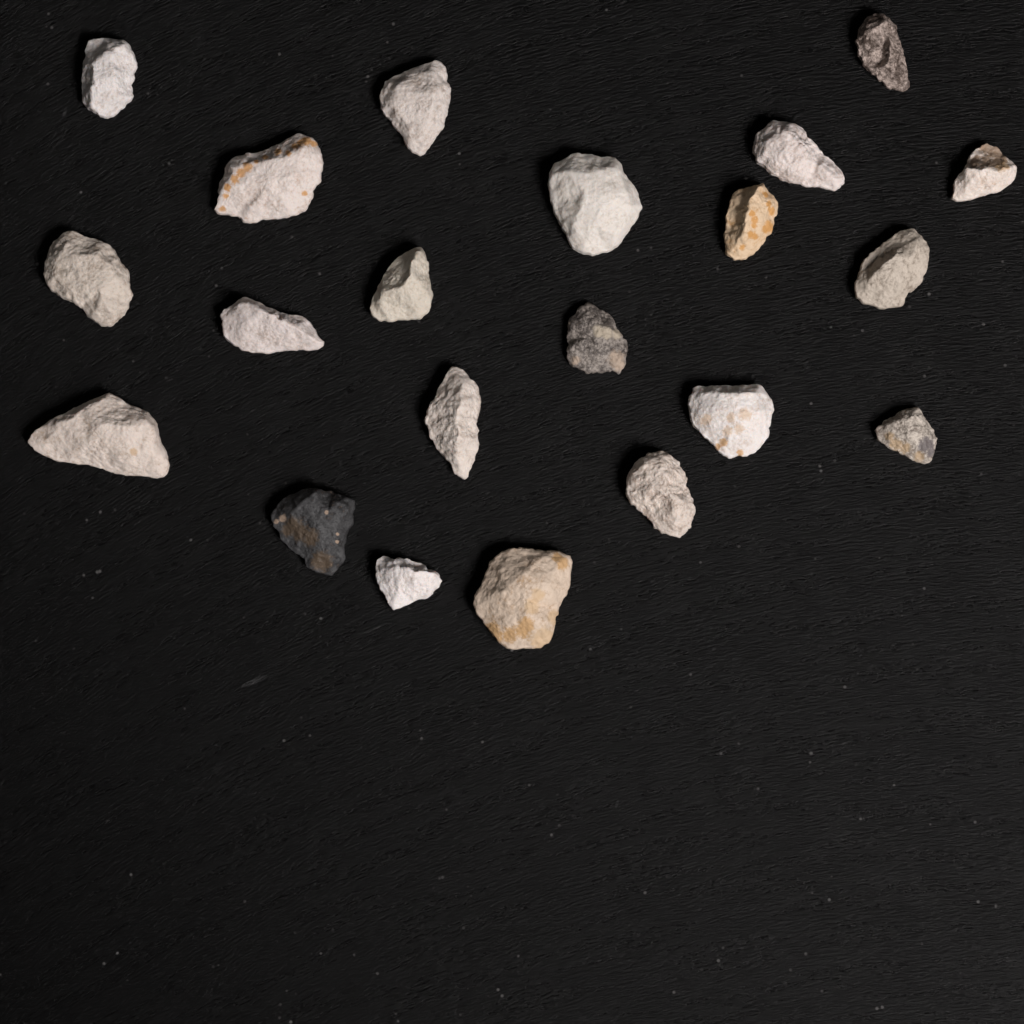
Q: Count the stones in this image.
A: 21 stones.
